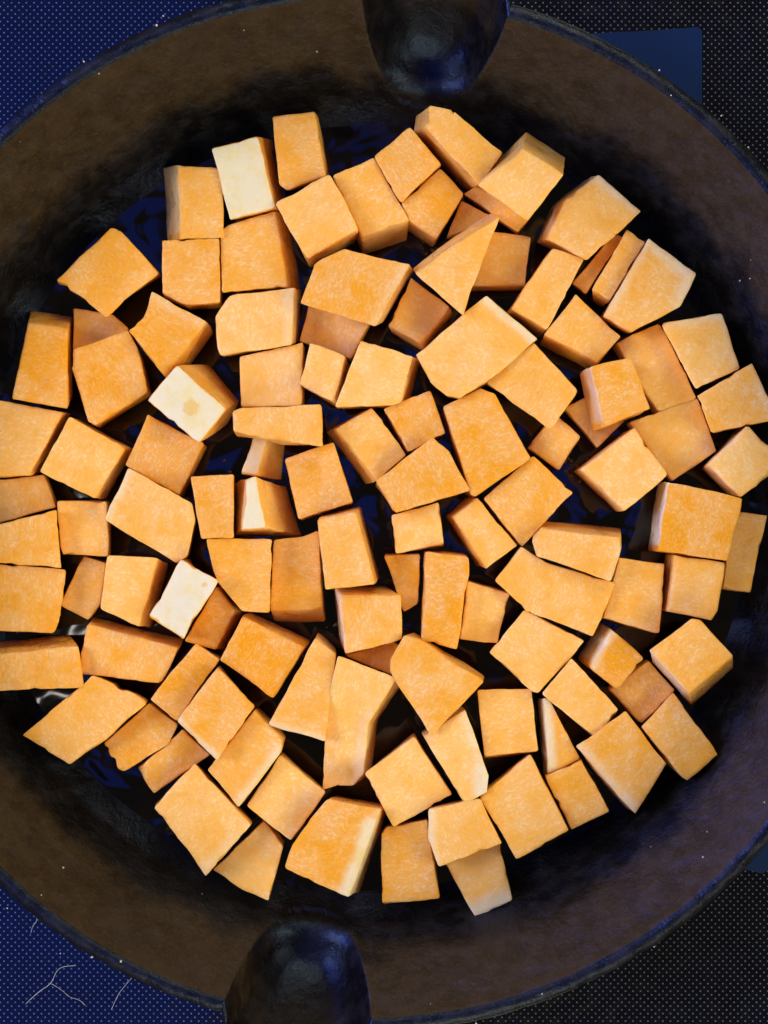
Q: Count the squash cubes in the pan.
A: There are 115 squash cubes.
